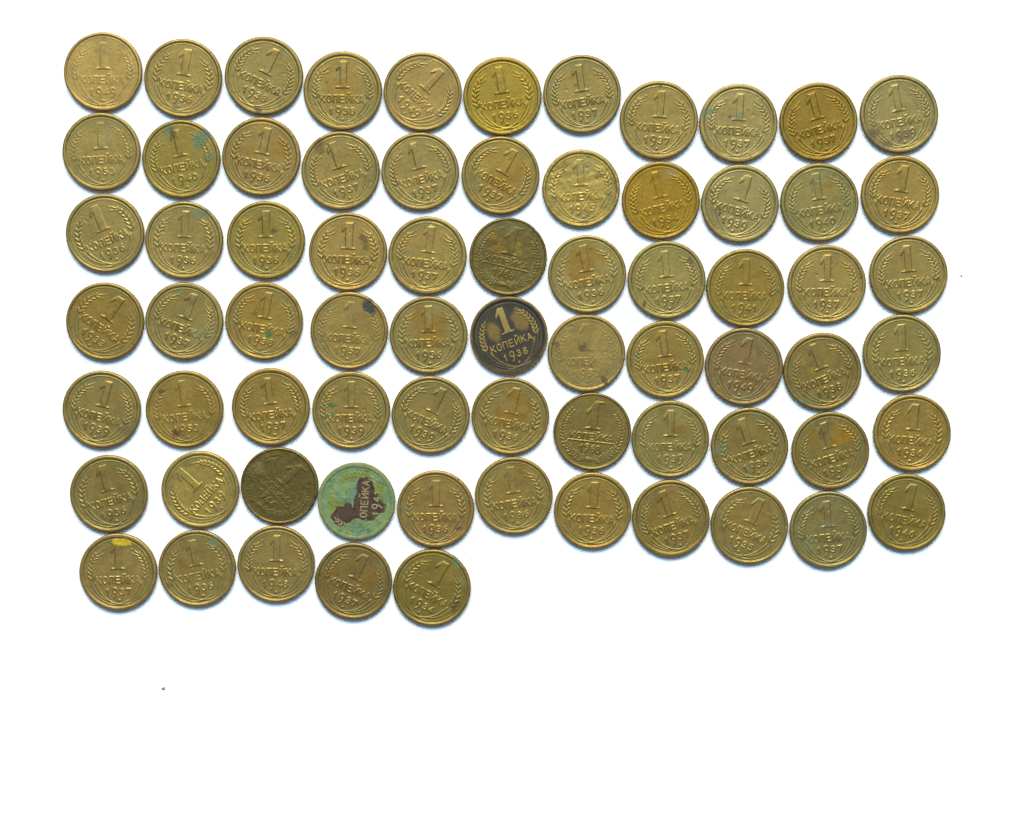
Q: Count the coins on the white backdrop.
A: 71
